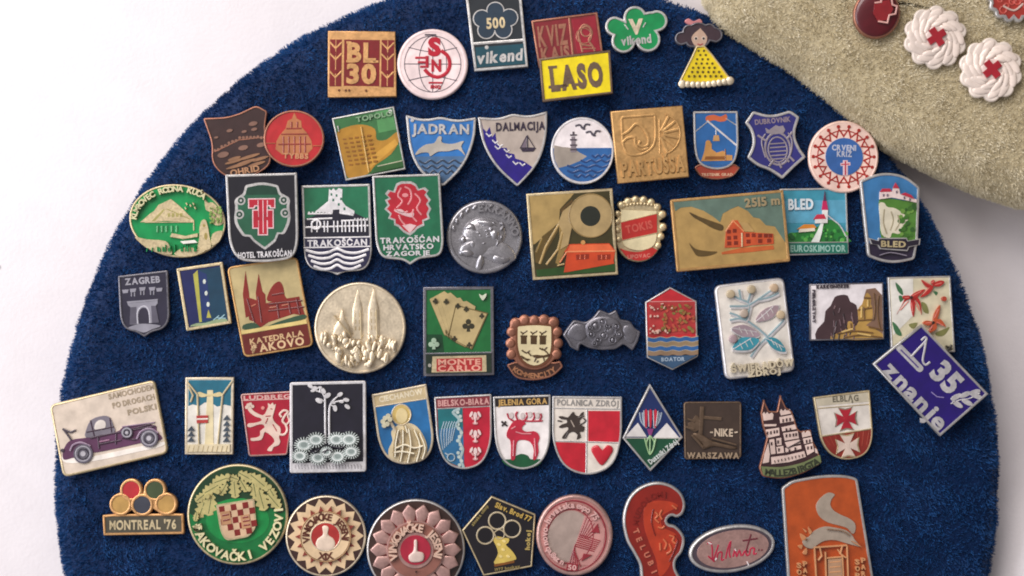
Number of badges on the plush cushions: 64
